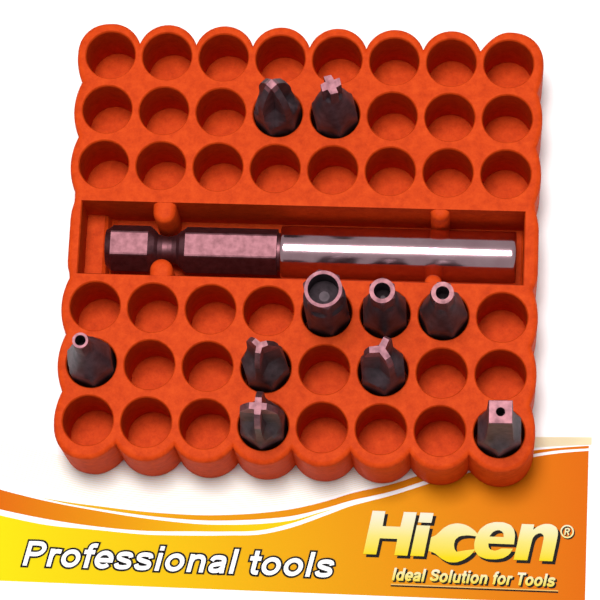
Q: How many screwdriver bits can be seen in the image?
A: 10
